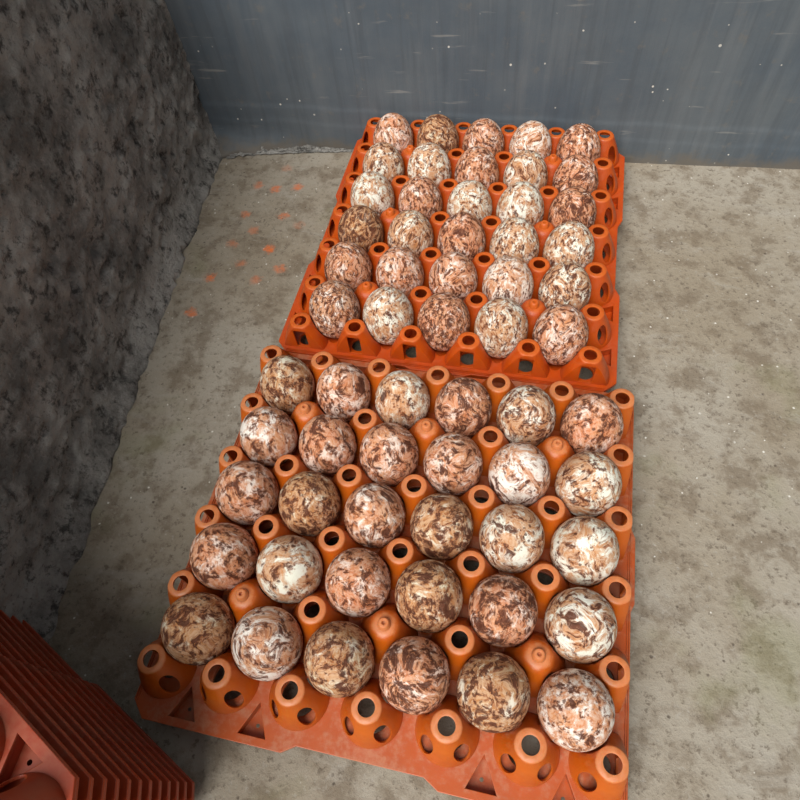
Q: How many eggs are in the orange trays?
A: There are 60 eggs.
